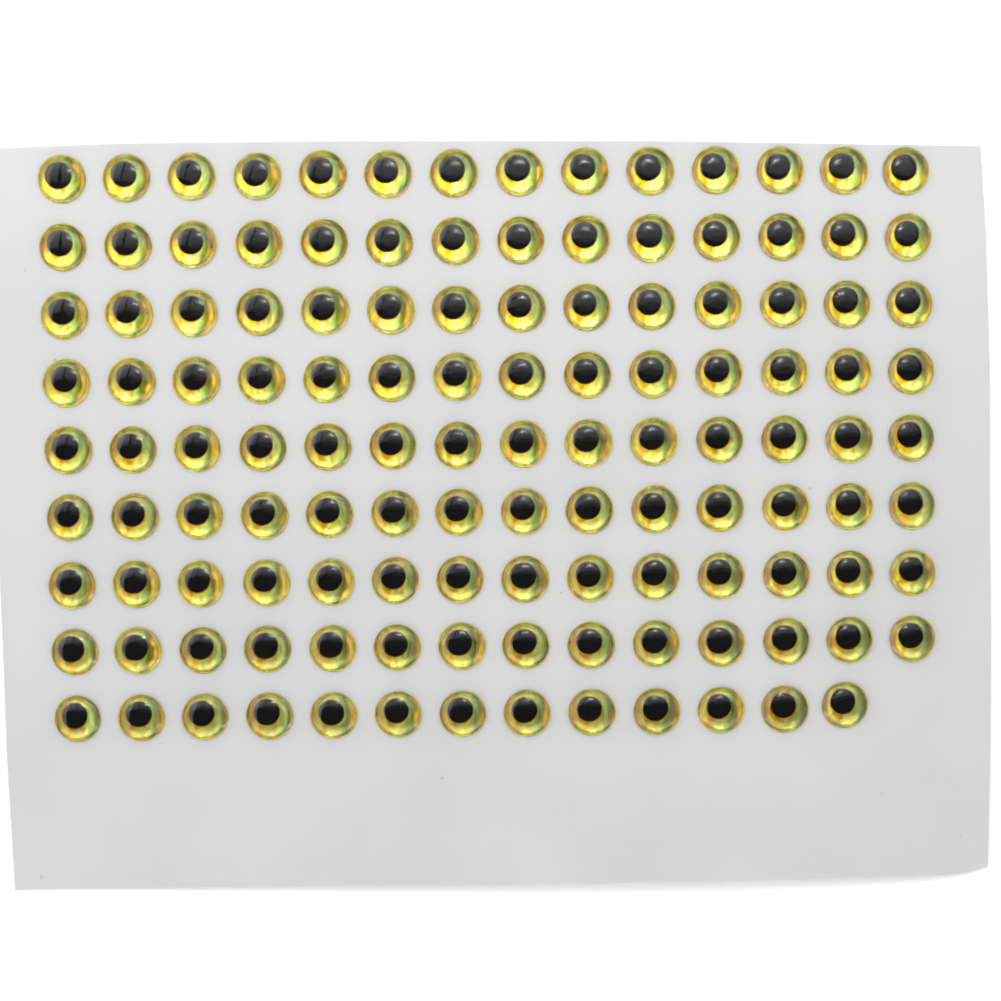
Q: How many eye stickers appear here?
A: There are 125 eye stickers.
